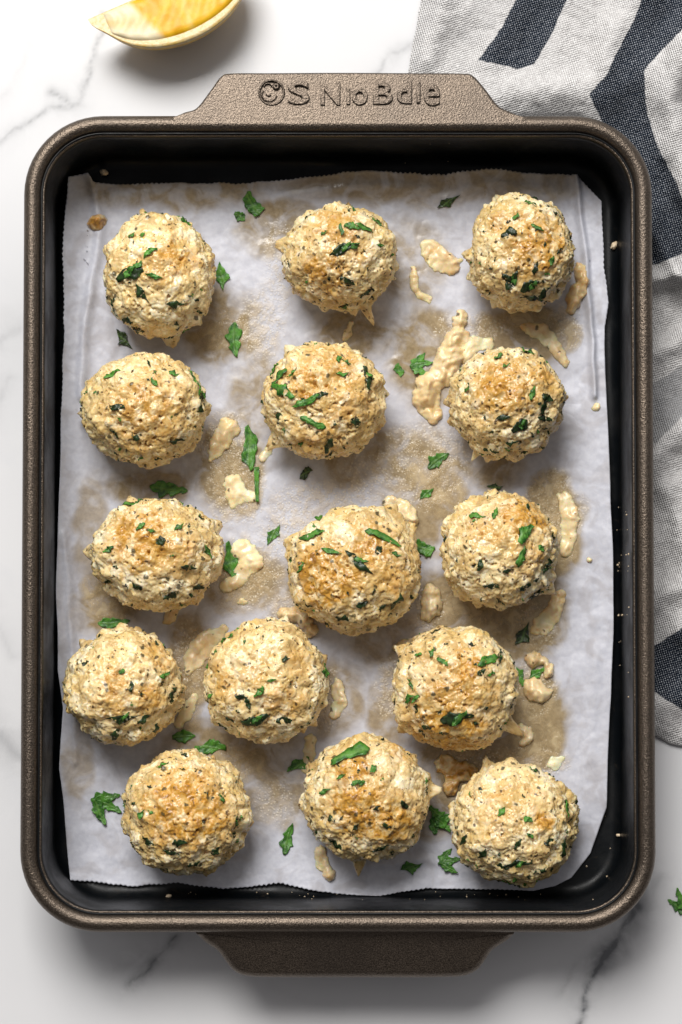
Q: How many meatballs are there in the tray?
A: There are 15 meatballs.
